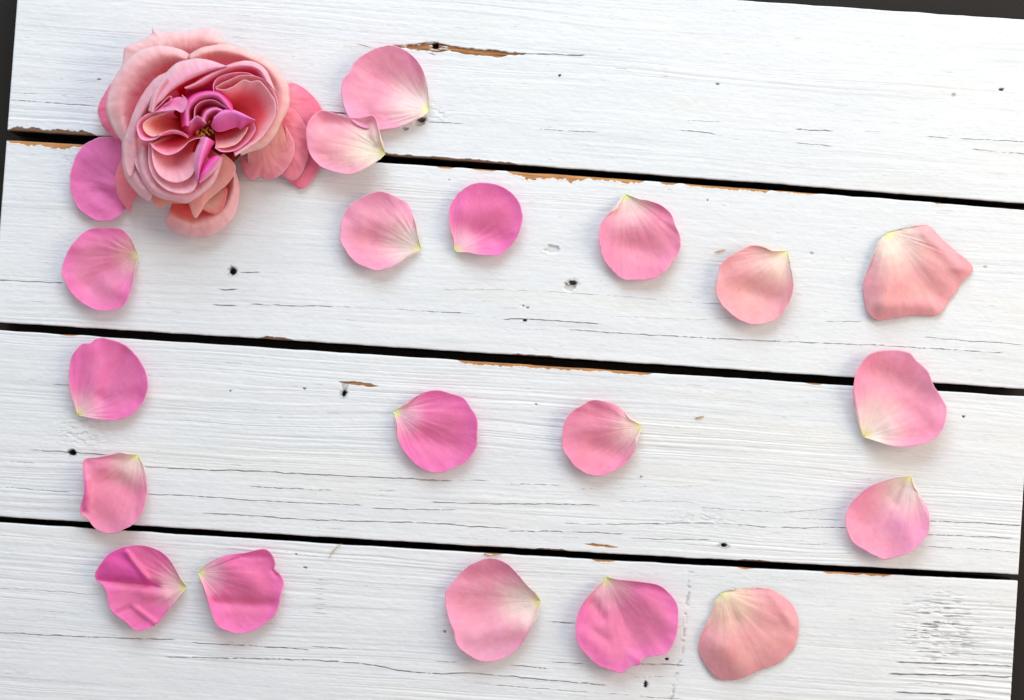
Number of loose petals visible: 20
